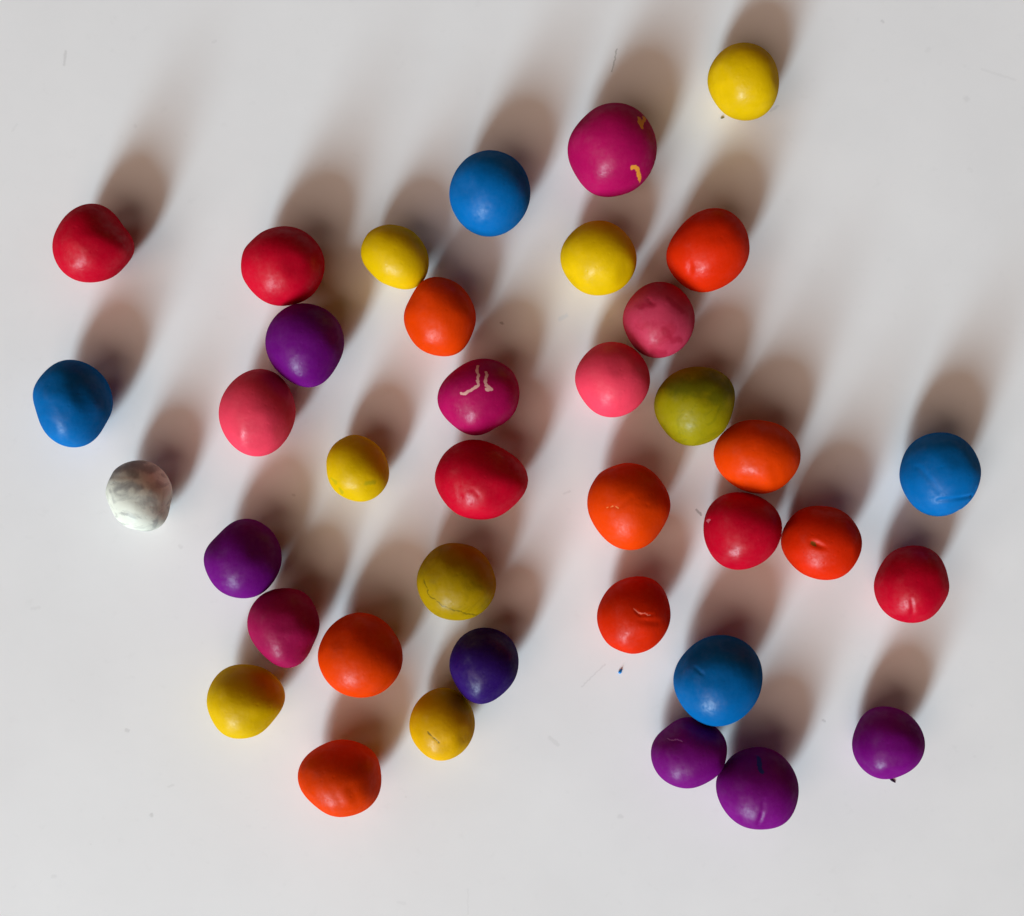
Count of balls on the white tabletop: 38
